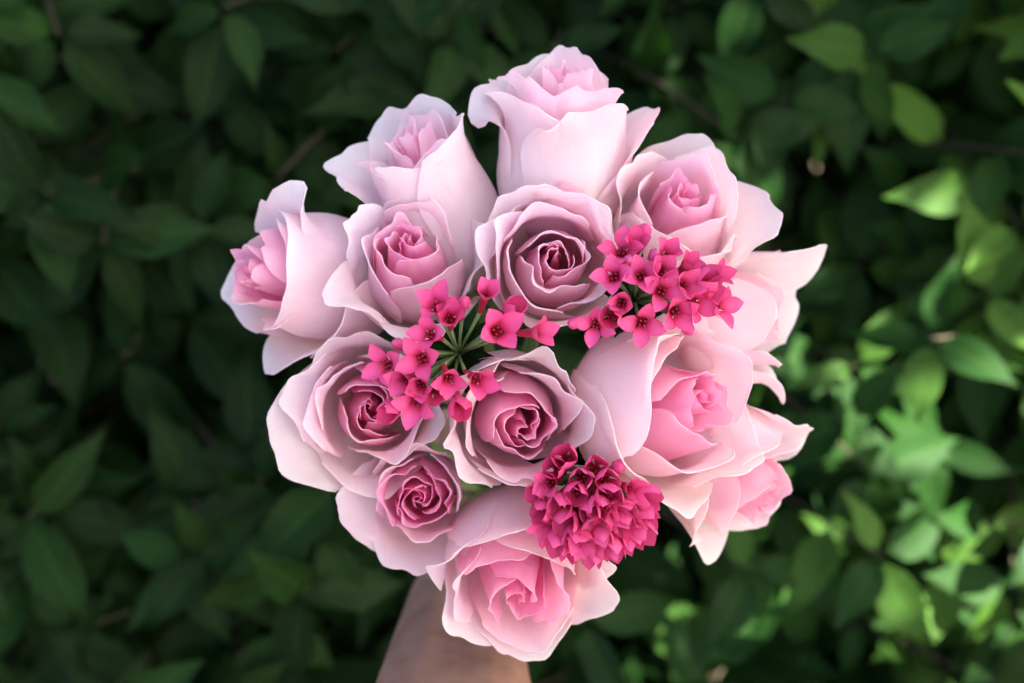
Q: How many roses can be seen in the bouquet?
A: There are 13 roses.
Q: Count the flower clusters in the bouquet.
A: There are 3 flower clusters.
